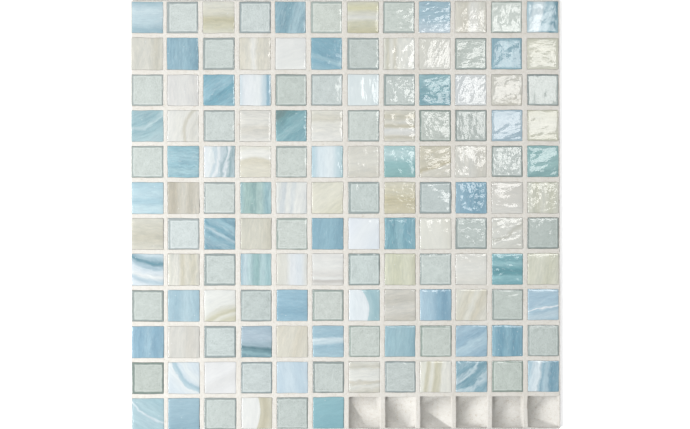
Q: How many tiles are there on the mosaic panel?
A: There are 138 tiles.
